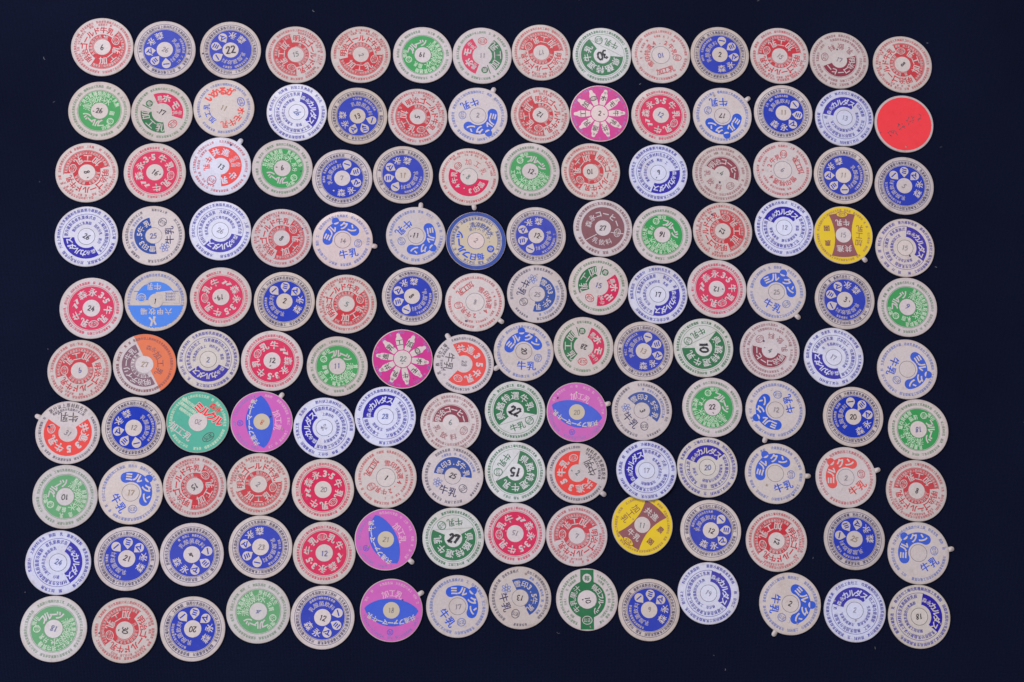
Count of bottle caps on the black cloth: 140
